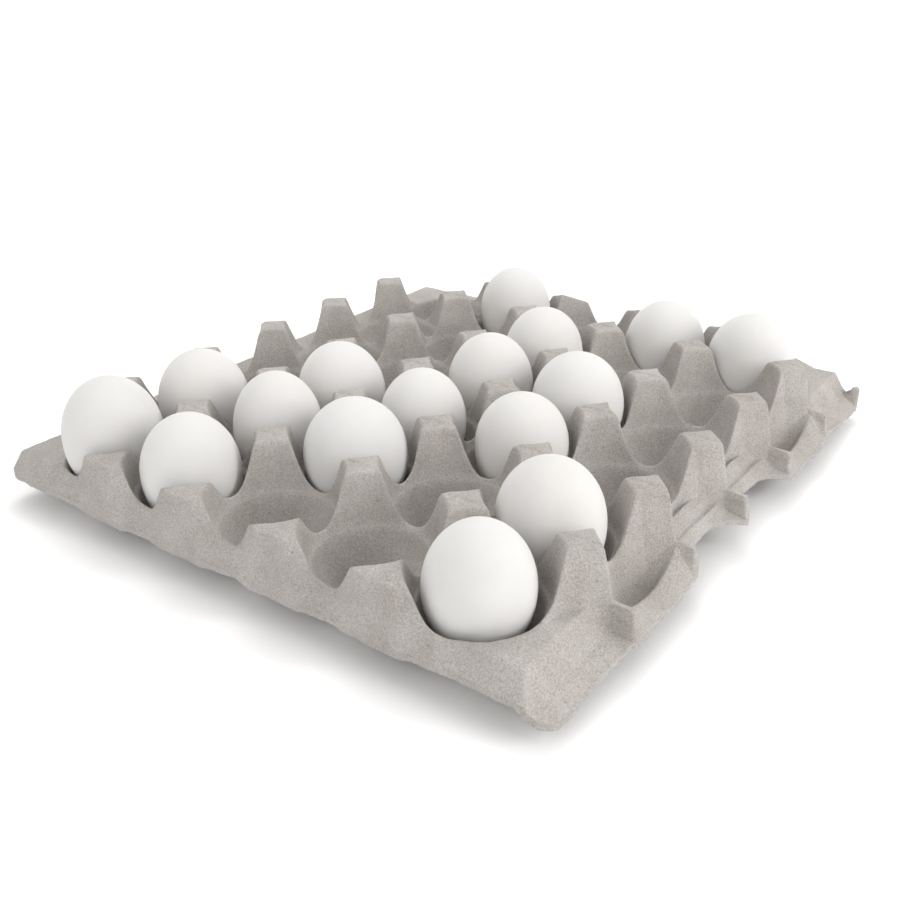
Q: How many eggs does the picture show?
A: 16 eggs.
